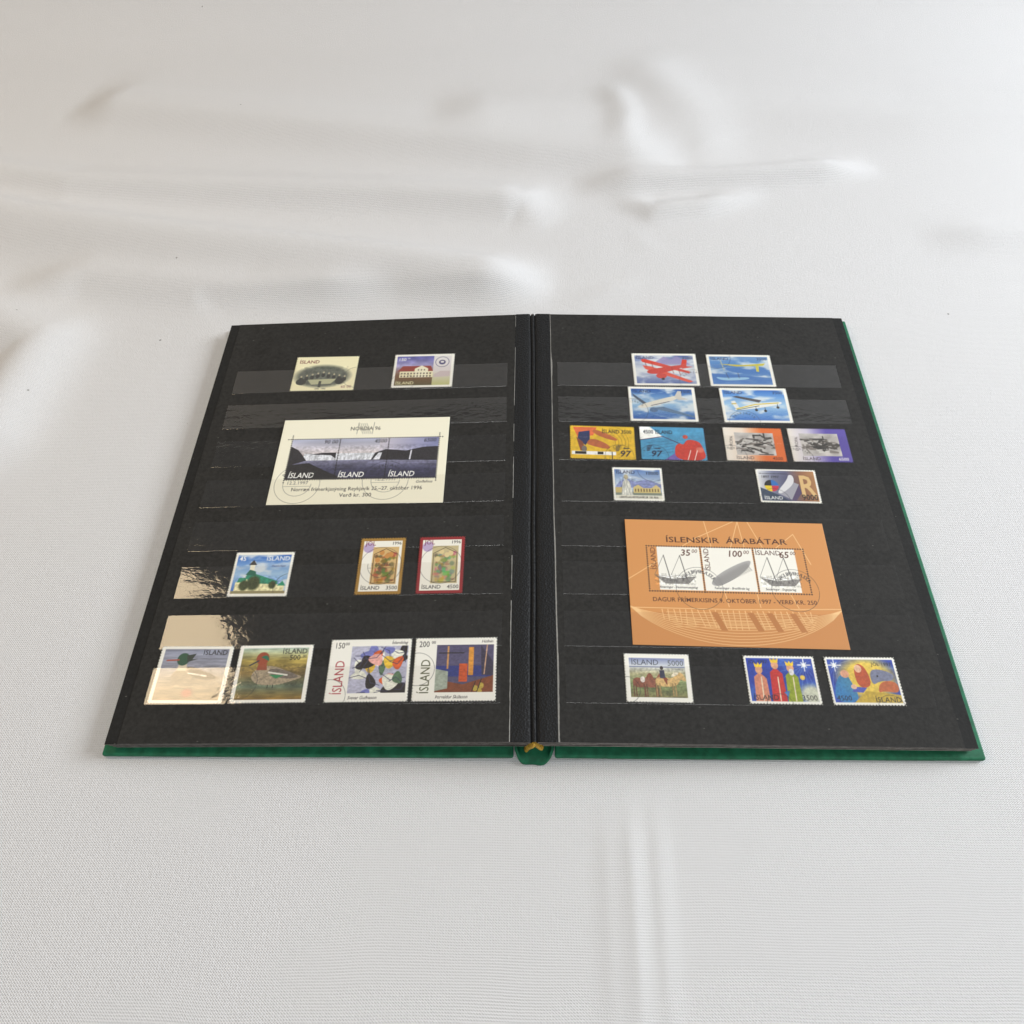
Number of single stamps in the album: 22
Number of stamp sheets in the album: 2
